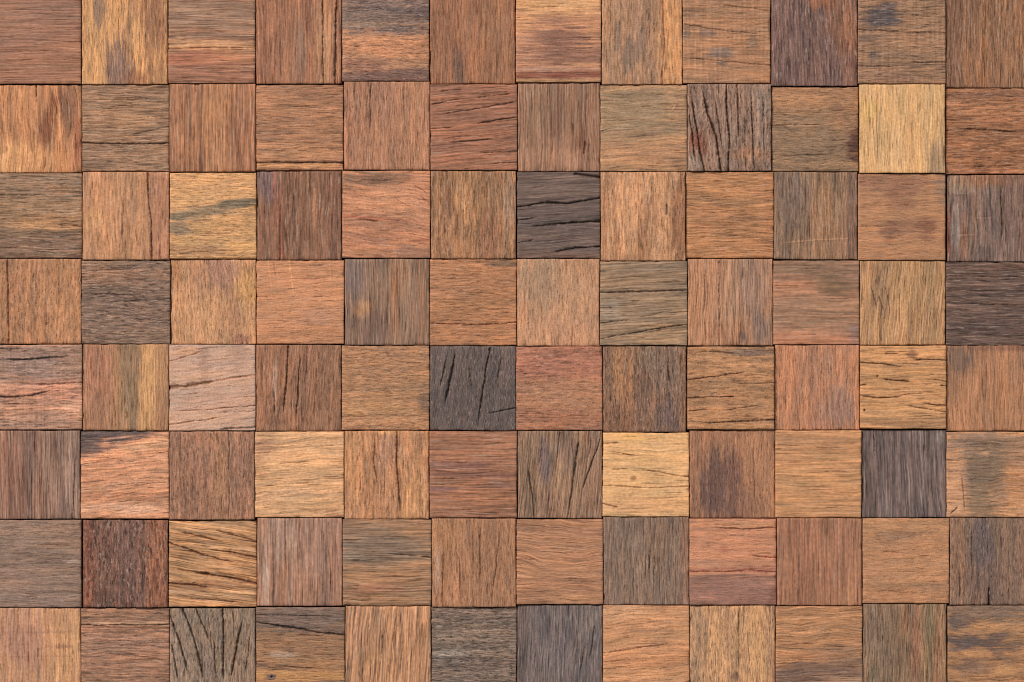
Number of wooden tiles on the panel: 96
